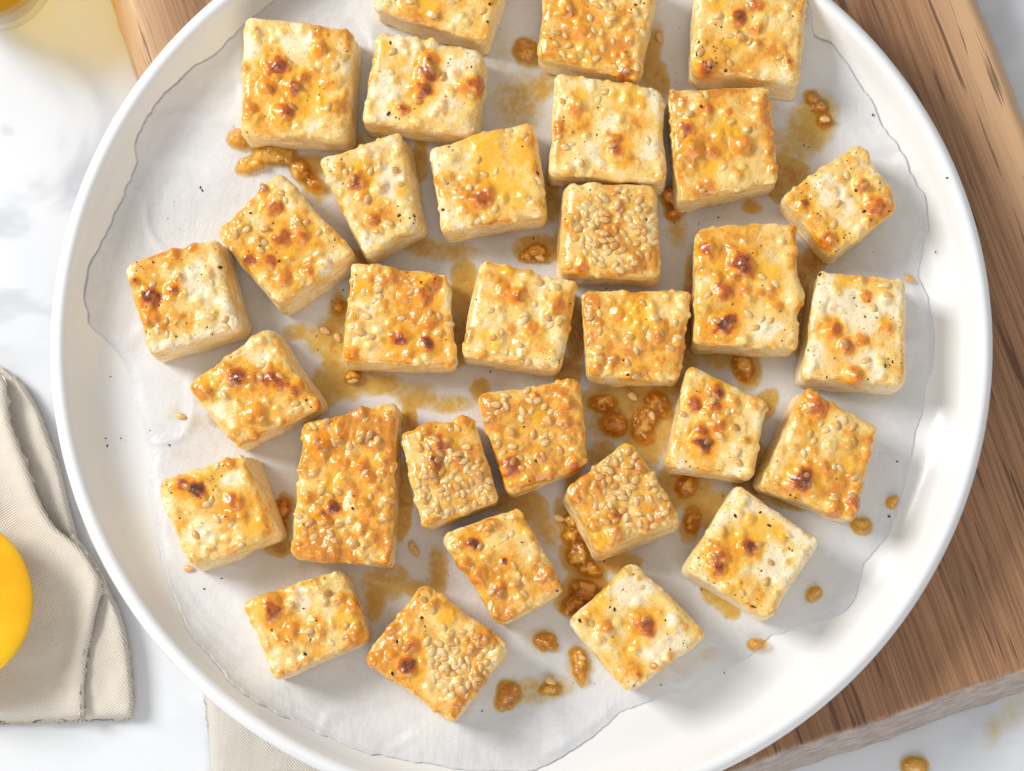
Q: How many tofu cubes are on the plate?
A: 31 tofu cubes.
